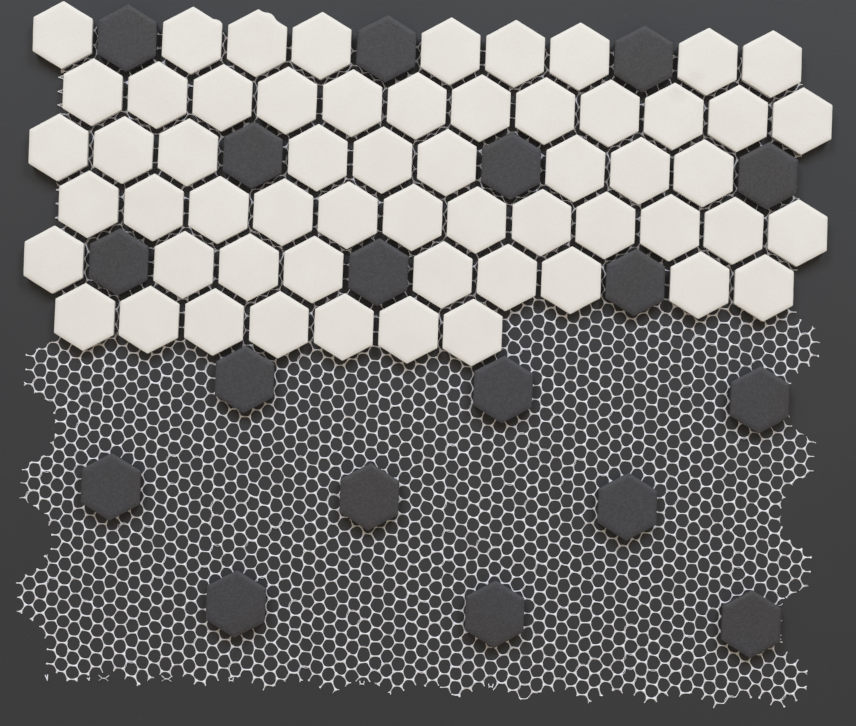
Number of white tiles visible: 58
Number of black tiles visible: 18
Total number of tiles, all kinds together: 76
